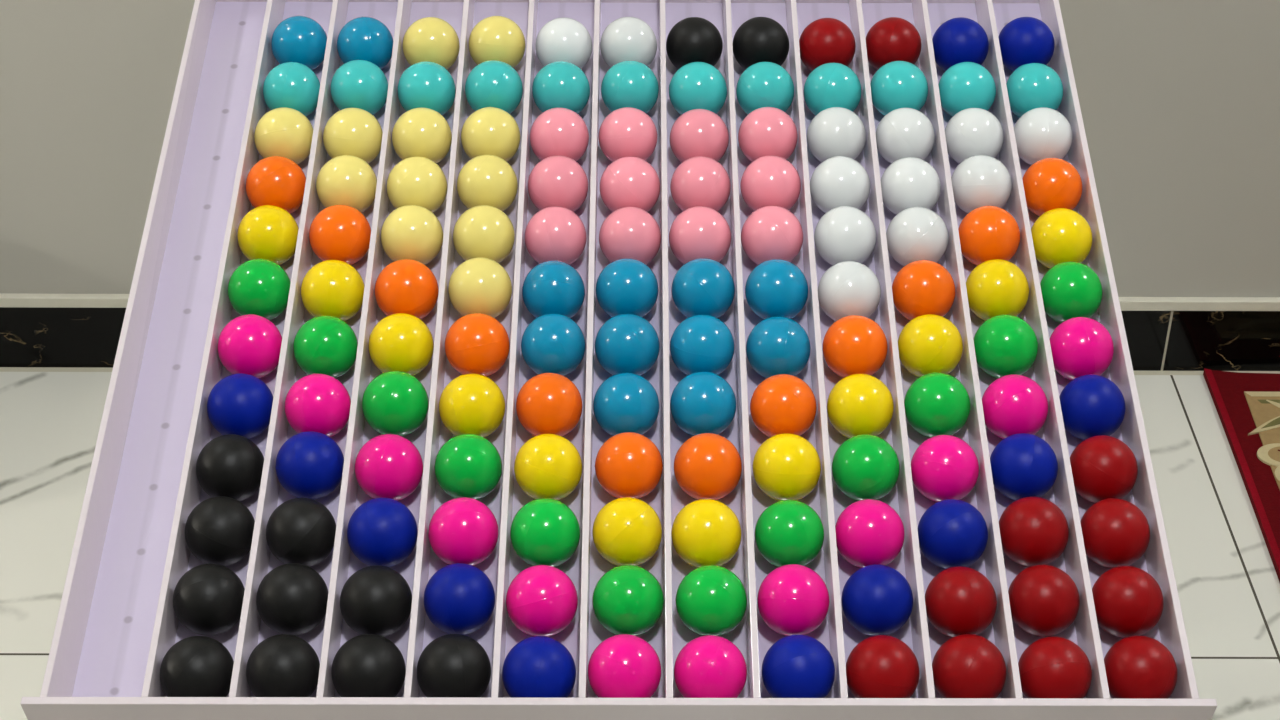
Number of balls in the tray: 144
